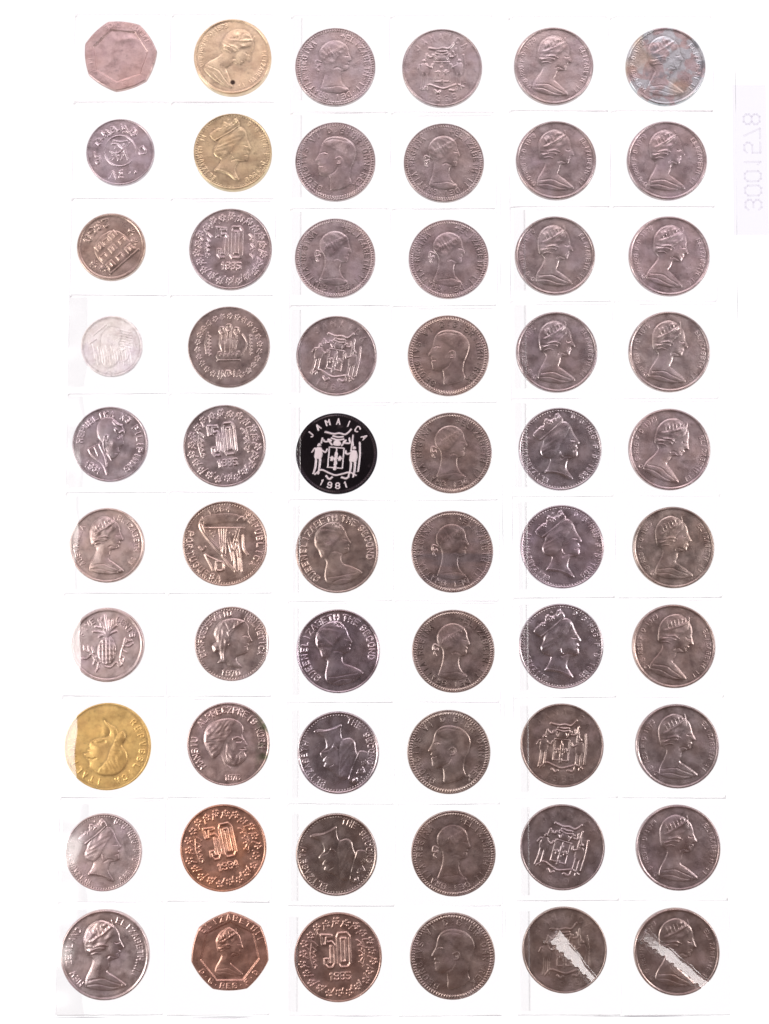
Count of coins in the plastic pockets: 60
